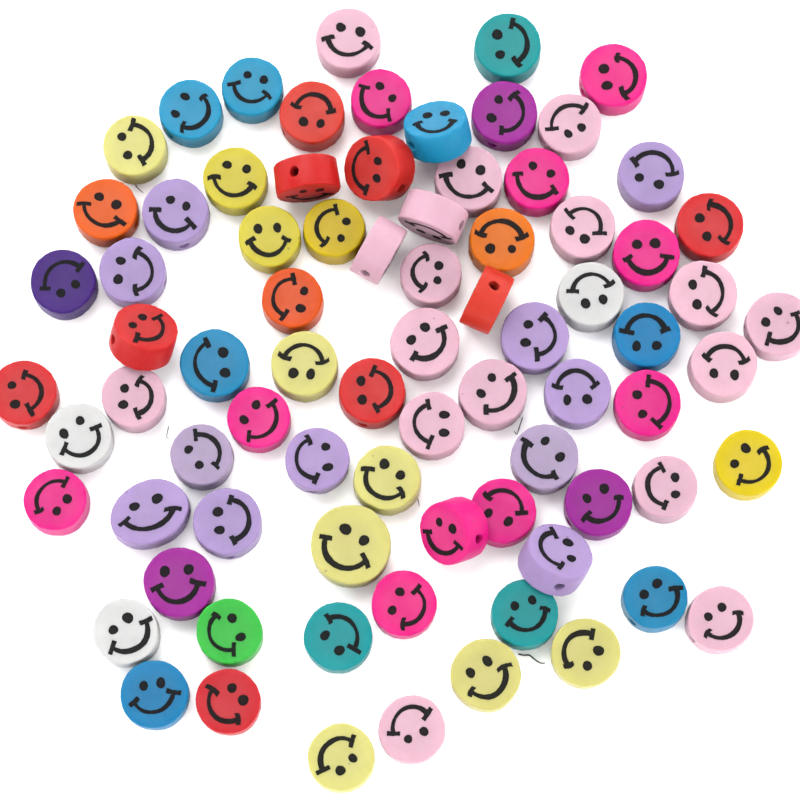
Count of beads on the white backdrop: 79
